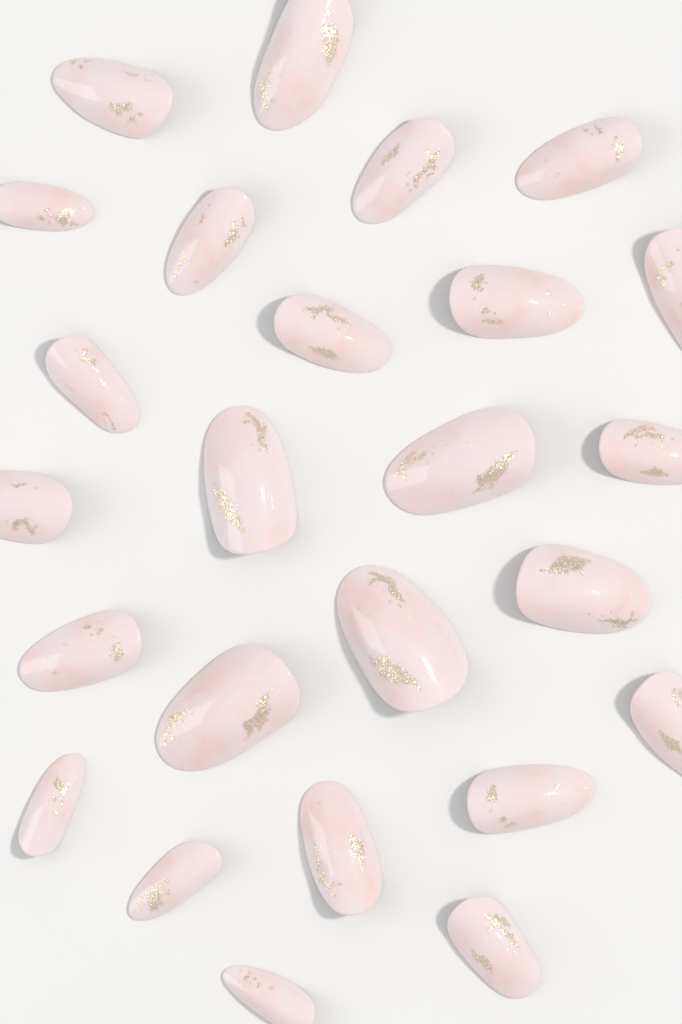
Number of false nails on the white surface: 25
